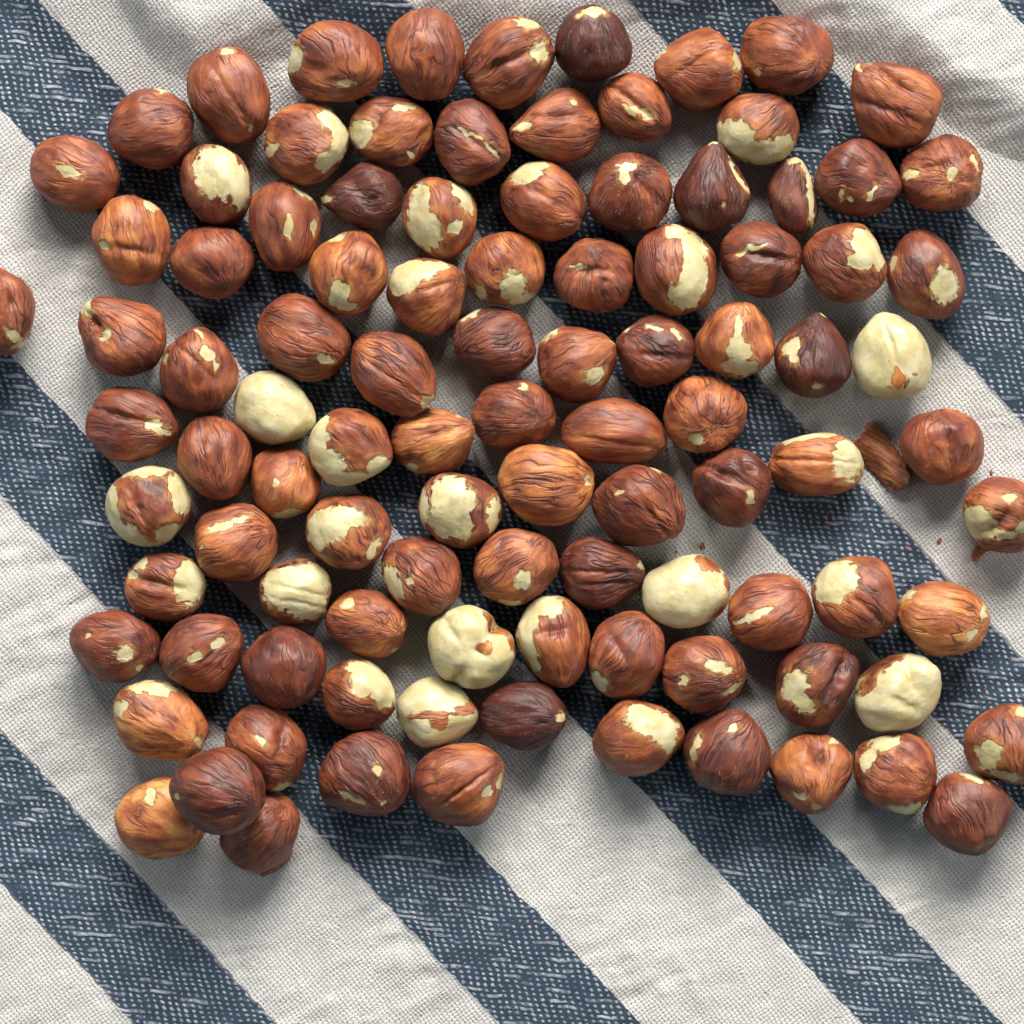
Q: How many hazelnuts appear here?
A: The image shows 101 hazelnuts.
